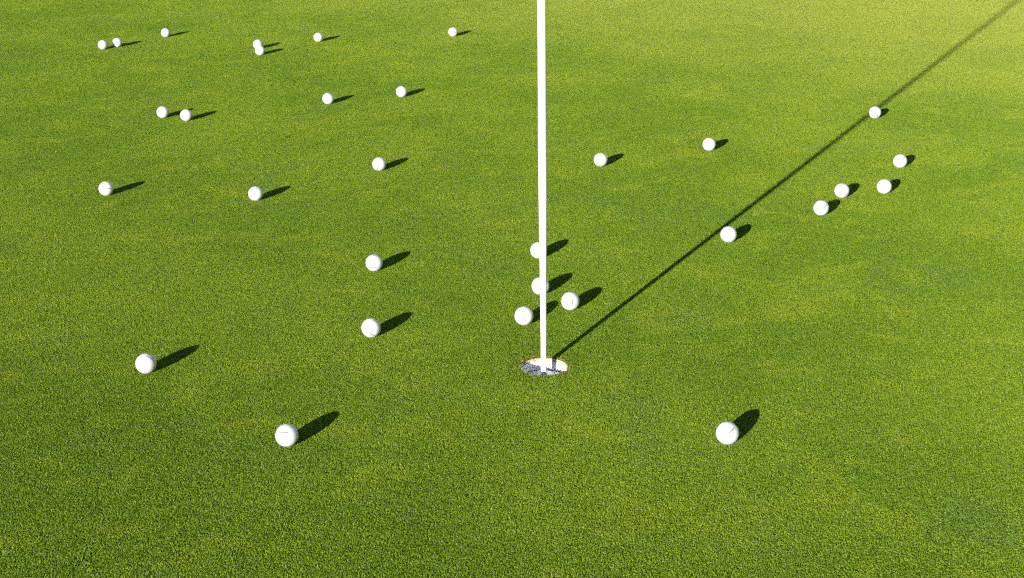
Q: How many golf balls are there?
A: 31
